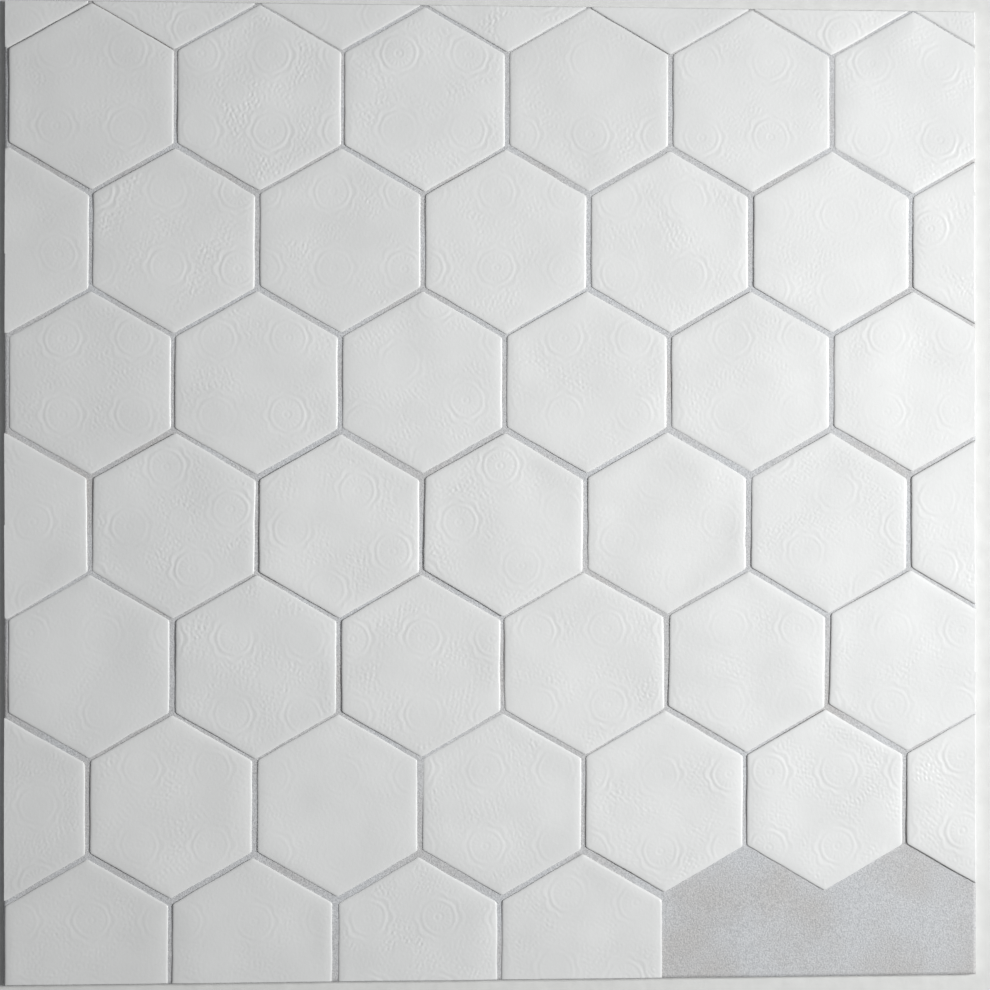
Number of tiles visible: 50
